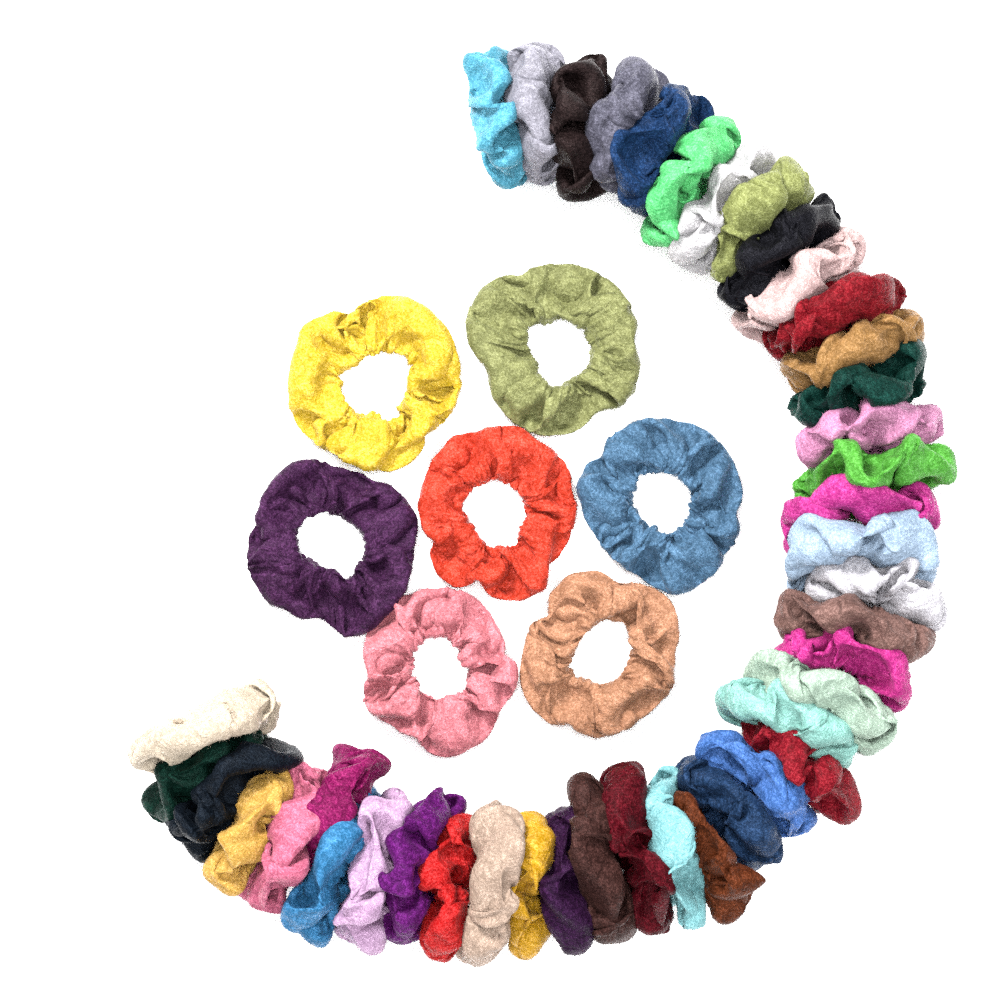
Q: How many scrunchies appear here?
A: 49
